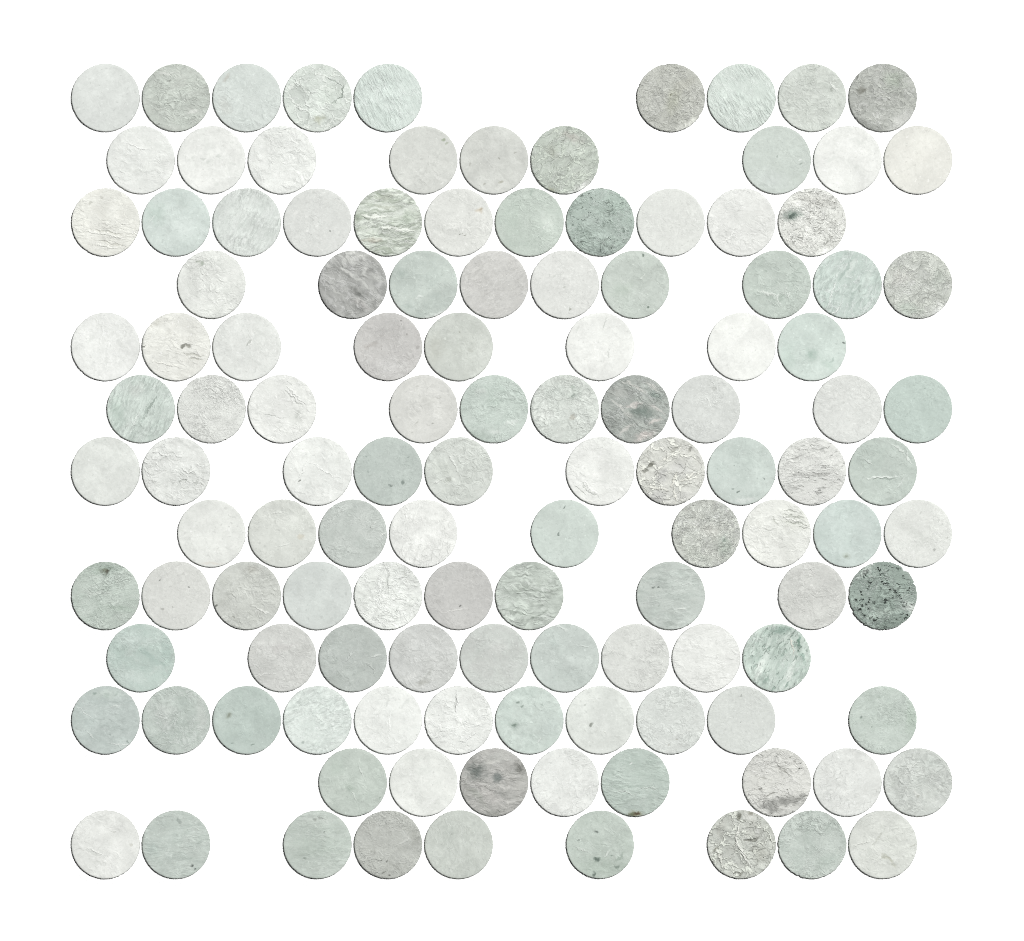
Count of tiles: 122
